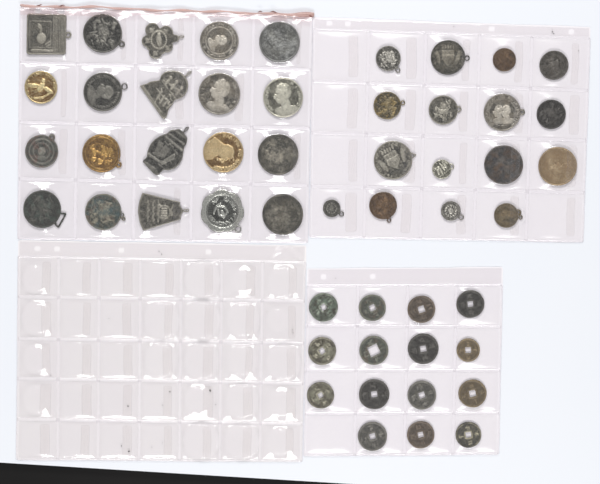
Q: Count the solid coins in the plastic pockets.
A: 13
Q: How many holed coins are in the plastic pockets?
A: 15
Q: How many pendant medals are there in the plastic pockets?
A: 23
